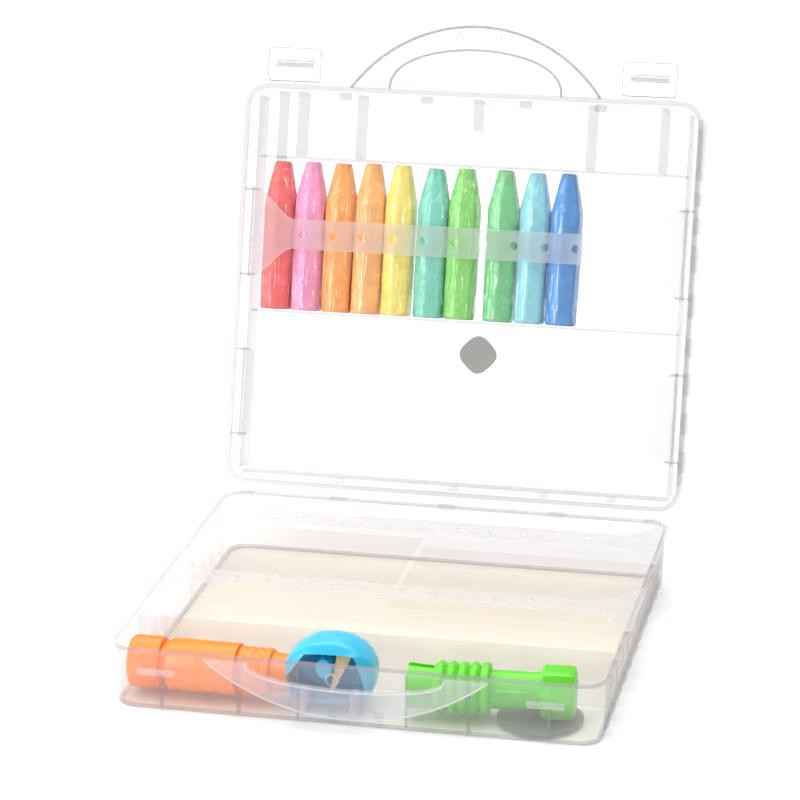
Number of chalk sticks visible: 10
